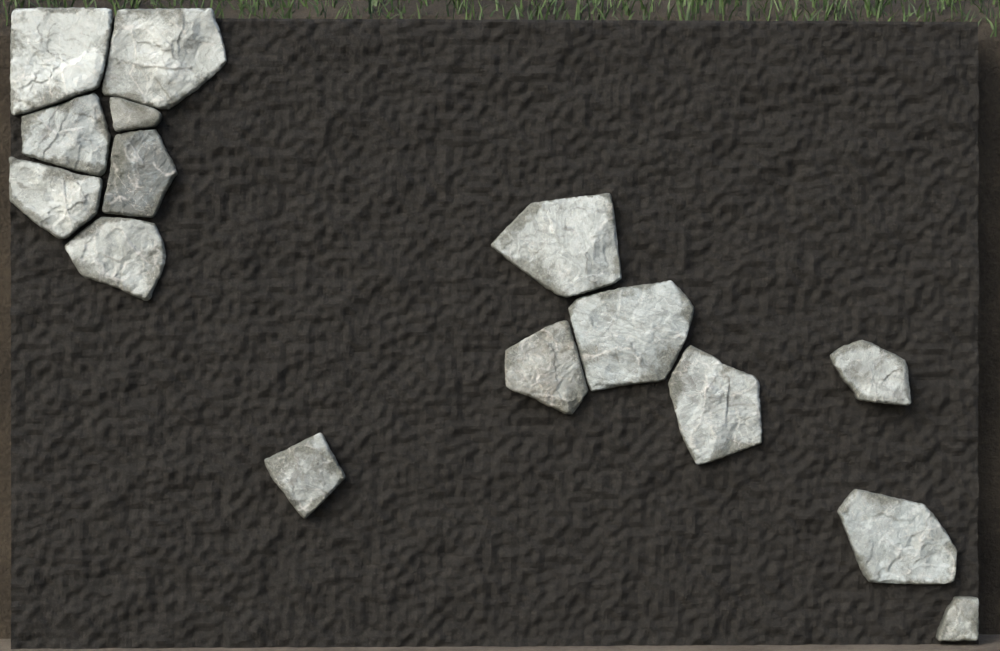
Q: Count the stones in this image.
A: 15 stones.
